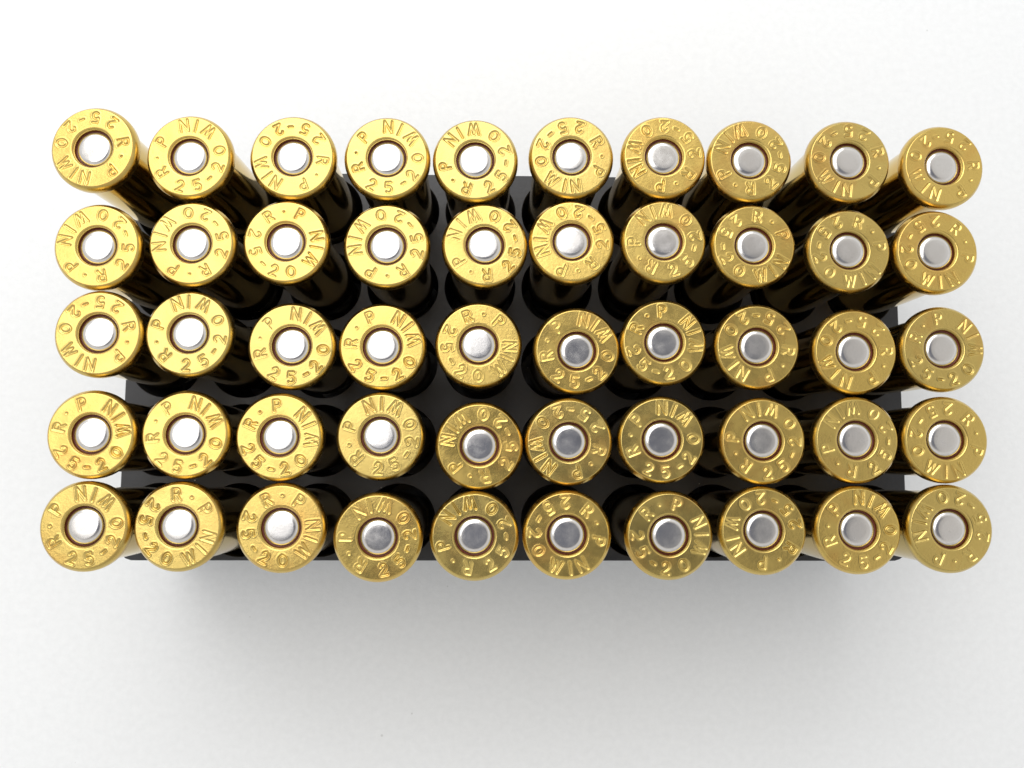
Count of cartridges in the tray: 50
